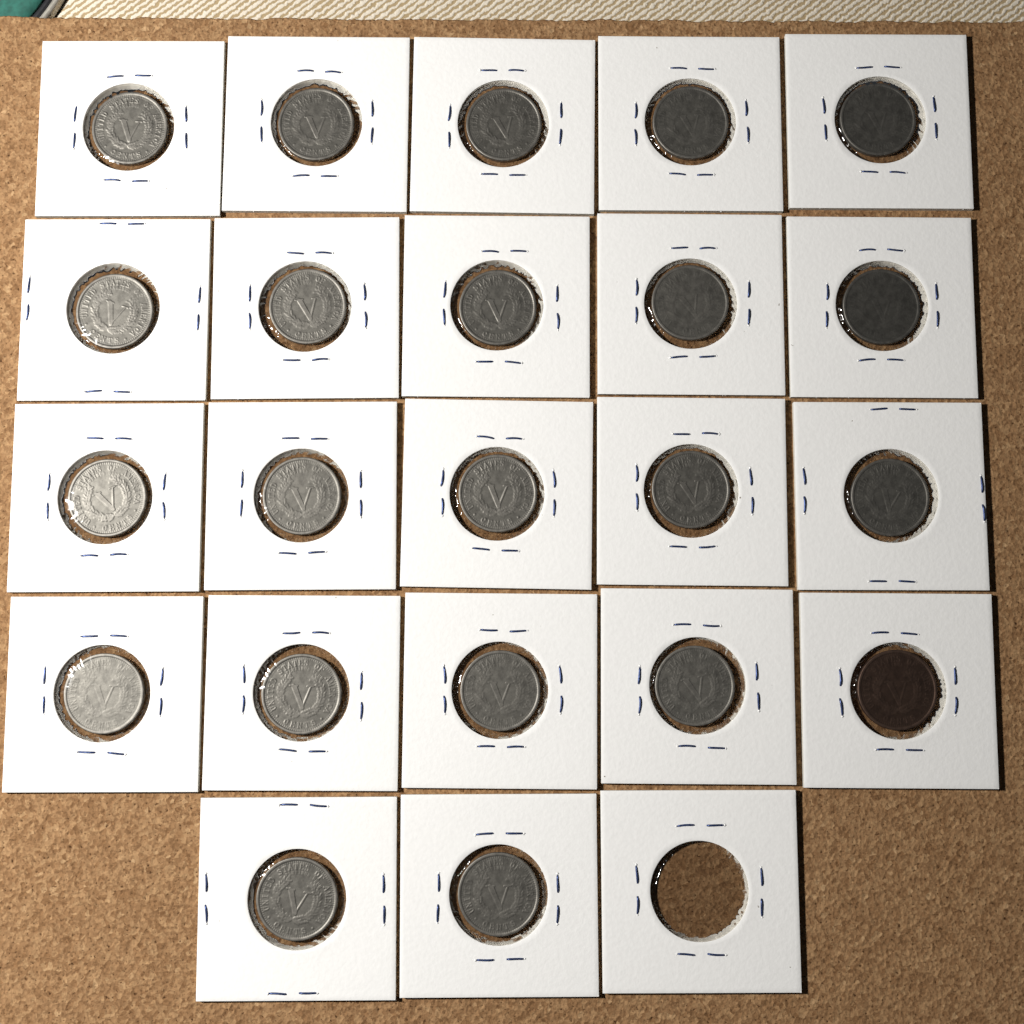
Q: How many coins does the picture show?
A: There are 22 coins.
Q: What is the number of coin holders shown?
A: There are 23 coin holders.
